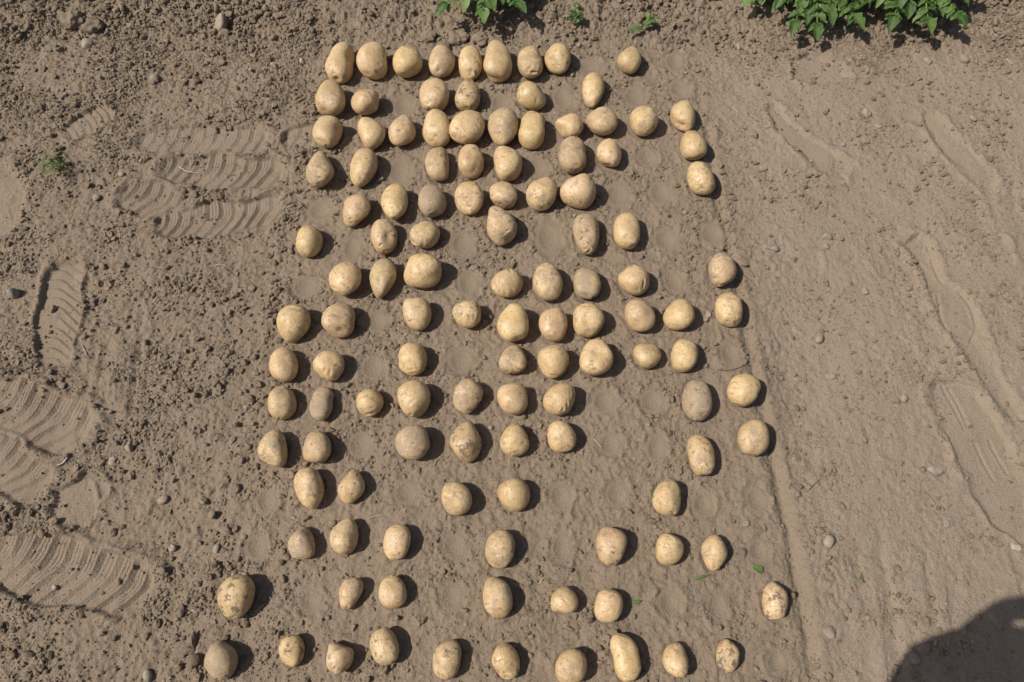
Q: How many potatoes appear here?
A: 120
